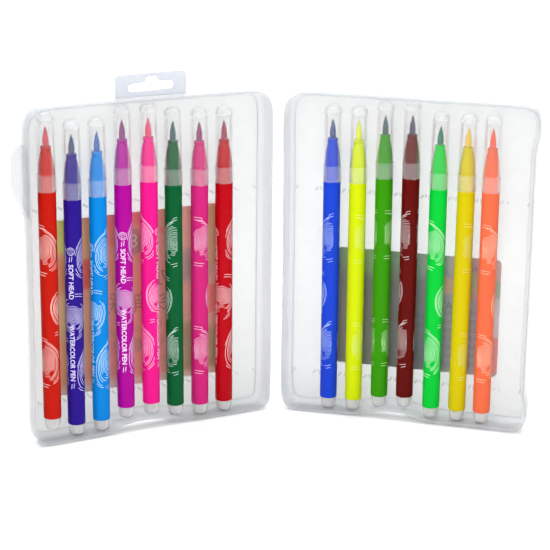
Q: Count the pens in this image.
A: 15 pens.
